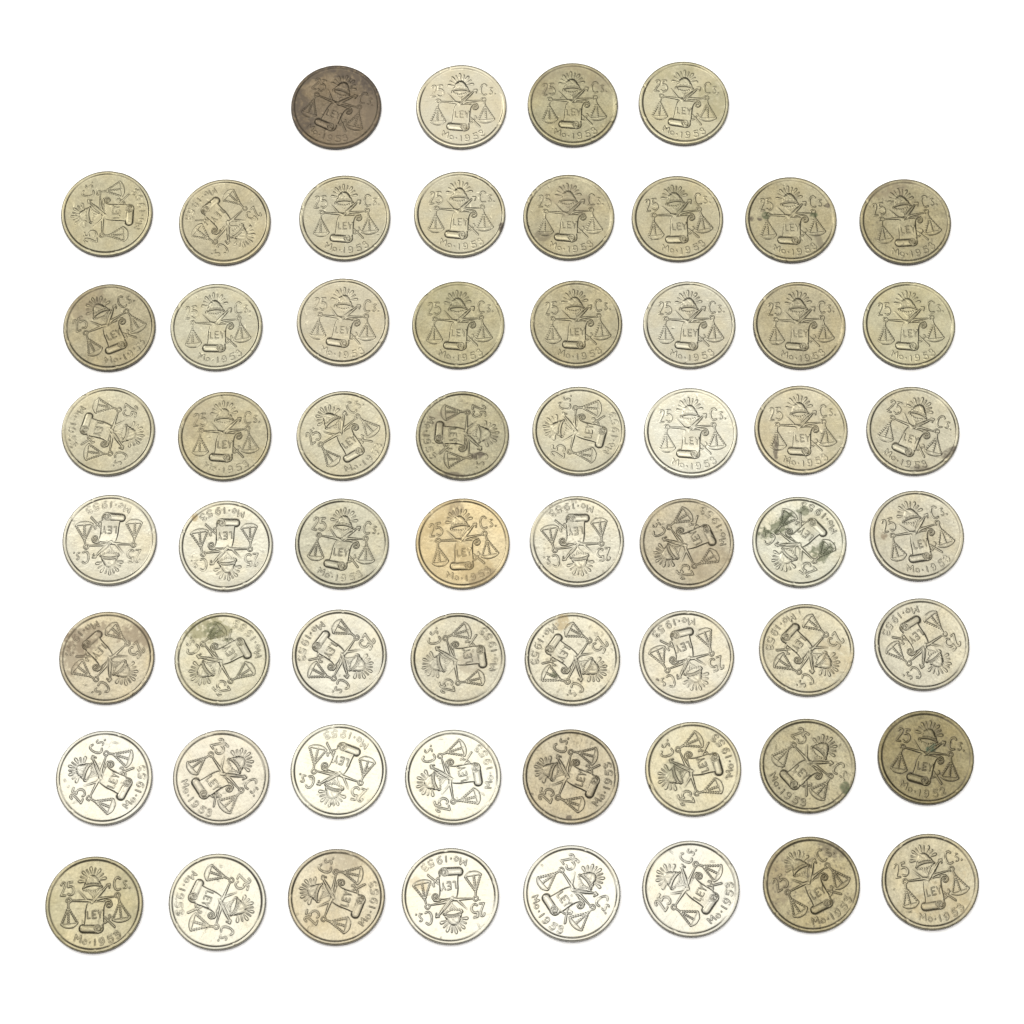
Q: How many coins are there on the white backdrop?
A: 60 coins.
